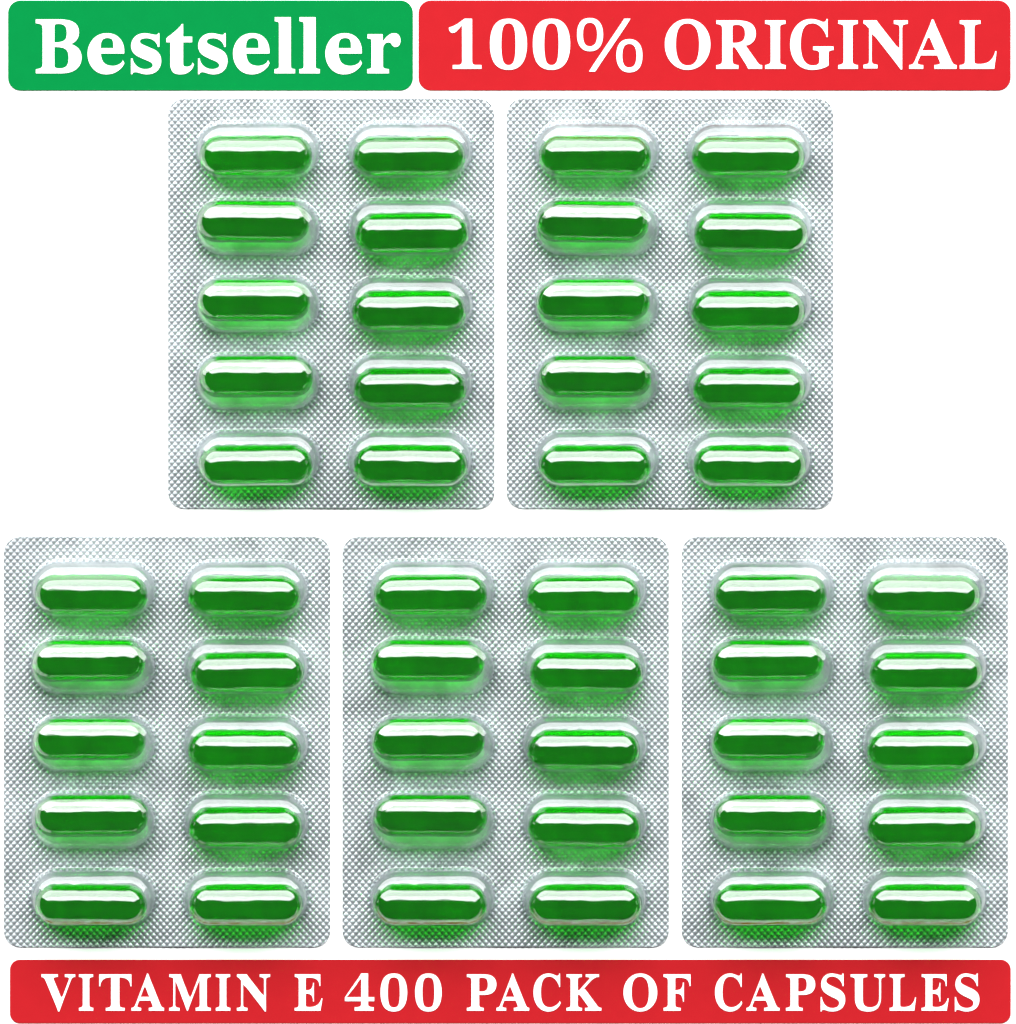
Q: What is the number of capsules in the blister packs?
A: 50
